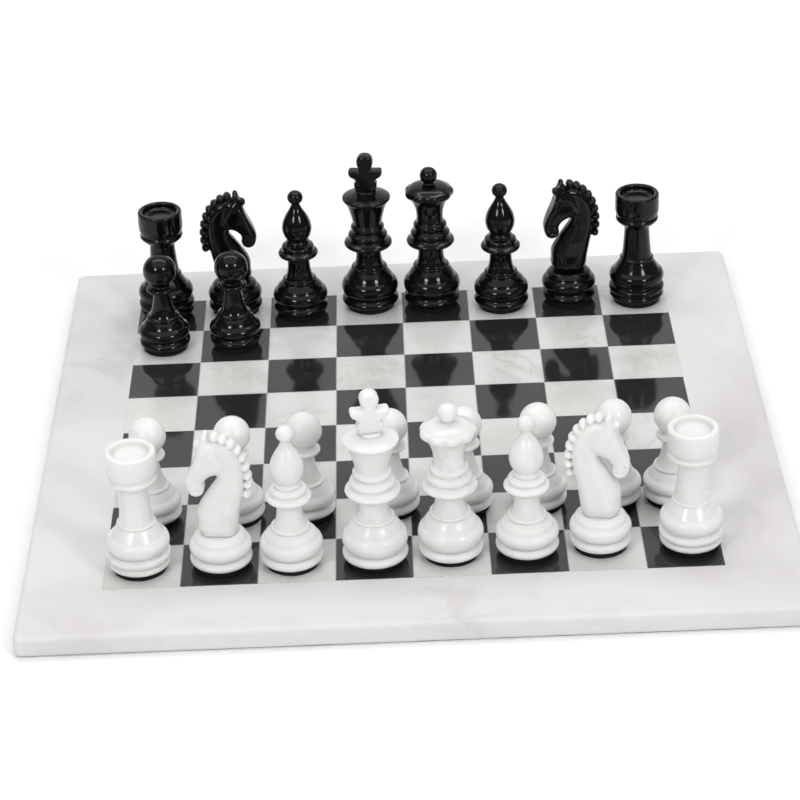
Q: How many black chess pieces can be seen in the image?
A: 10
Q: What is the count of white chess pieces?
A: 16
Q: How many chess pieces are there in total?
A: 26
